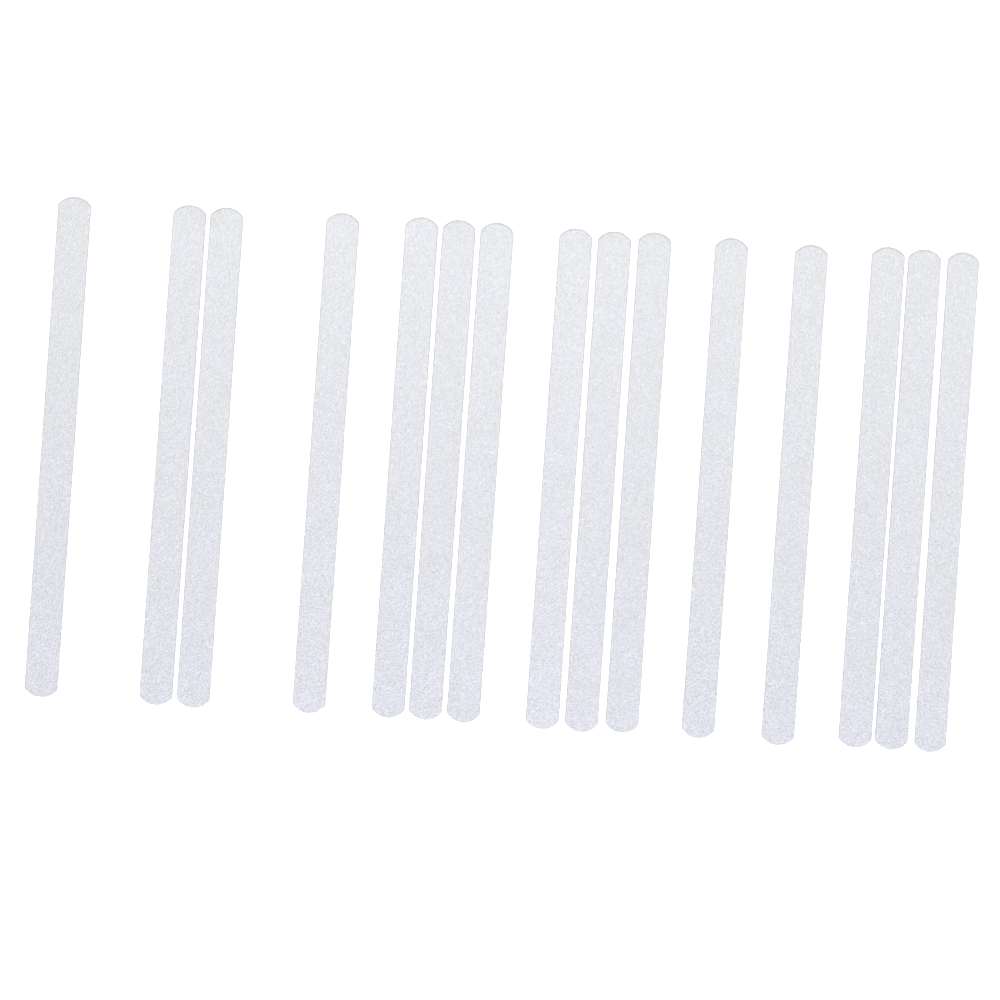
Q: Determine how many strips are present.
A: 15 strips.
